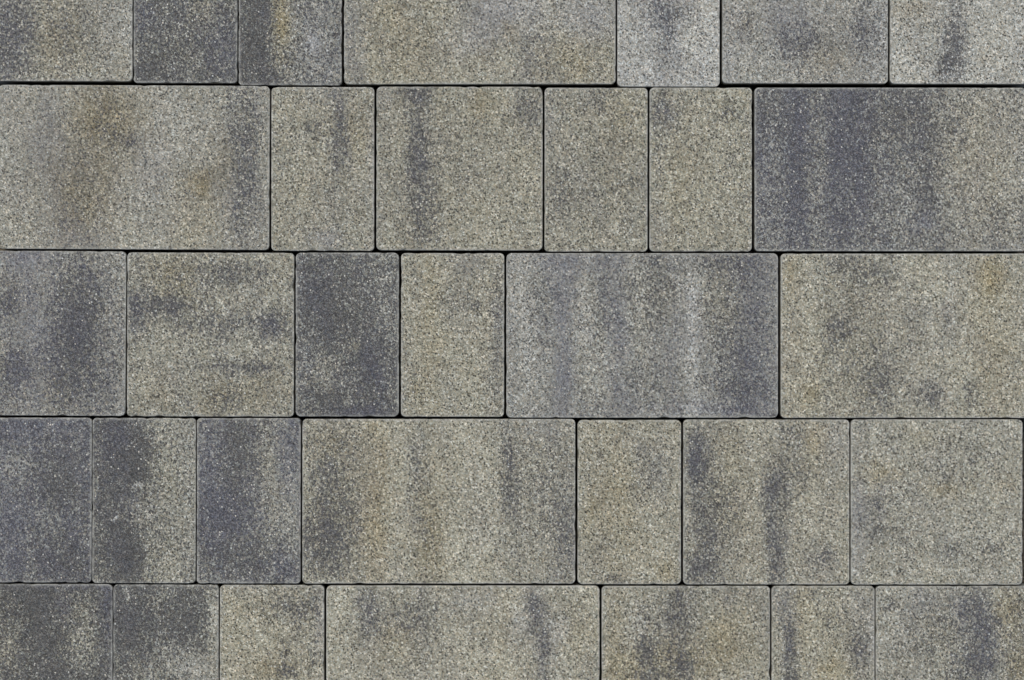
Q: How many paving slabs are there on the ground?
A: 33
